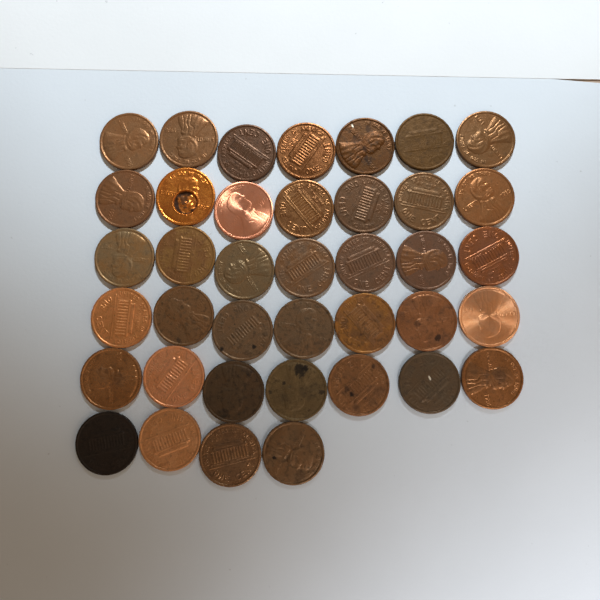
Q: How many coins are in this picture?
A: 39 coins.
